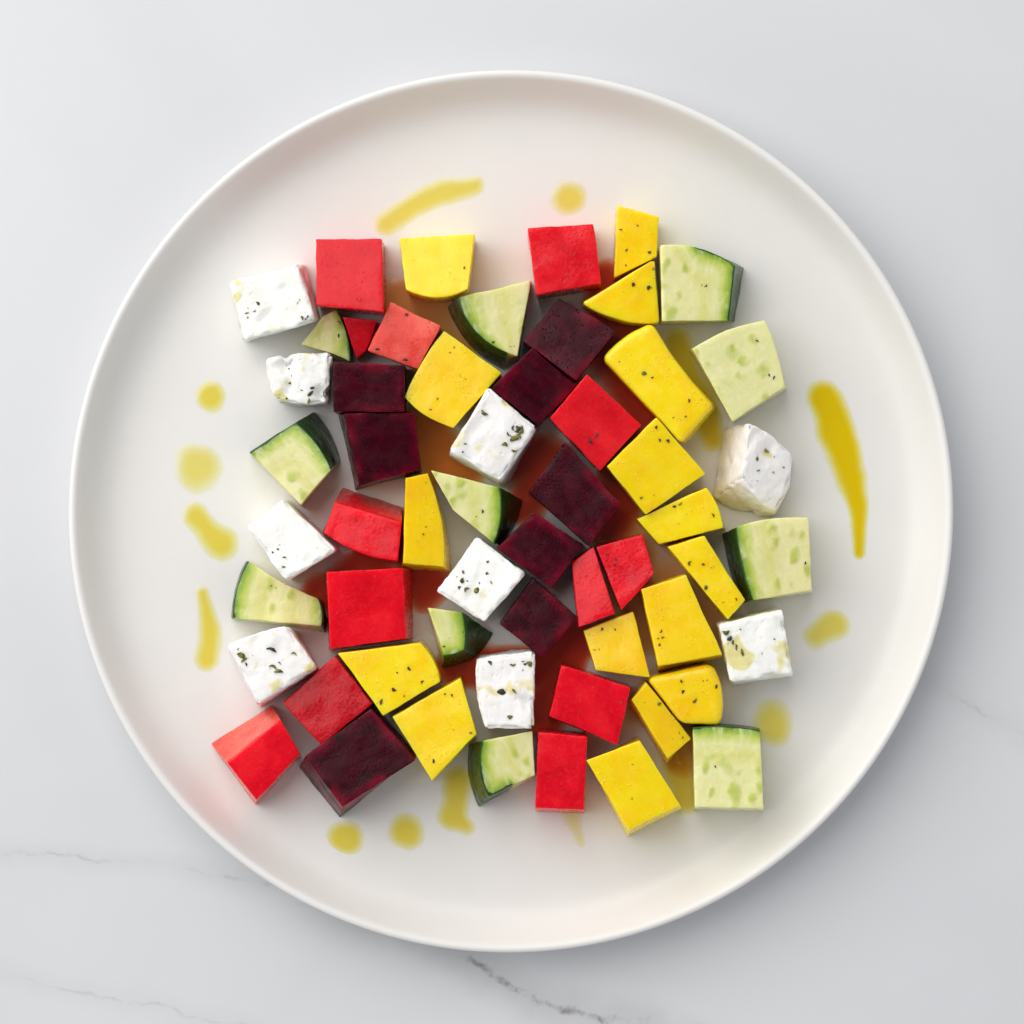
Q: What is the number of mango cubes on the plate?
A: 16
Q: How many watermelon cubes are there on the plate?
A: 13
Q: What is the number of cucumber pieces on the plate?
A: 11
